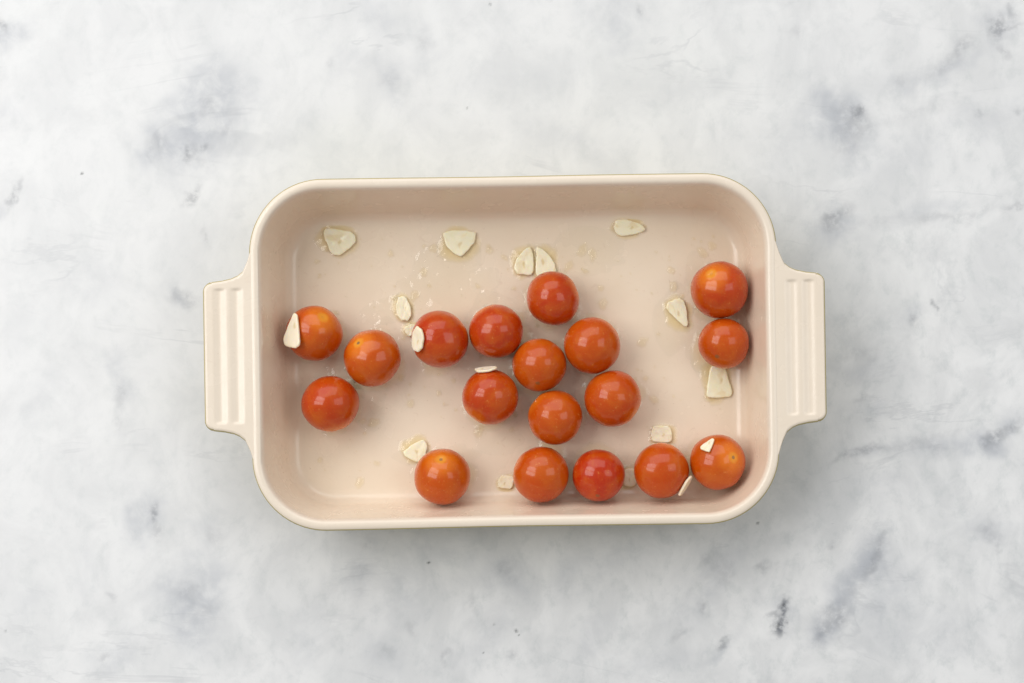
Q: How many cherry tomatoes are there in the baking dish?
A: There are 18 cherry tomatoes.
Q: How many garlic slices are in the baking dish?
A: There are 18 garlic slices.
